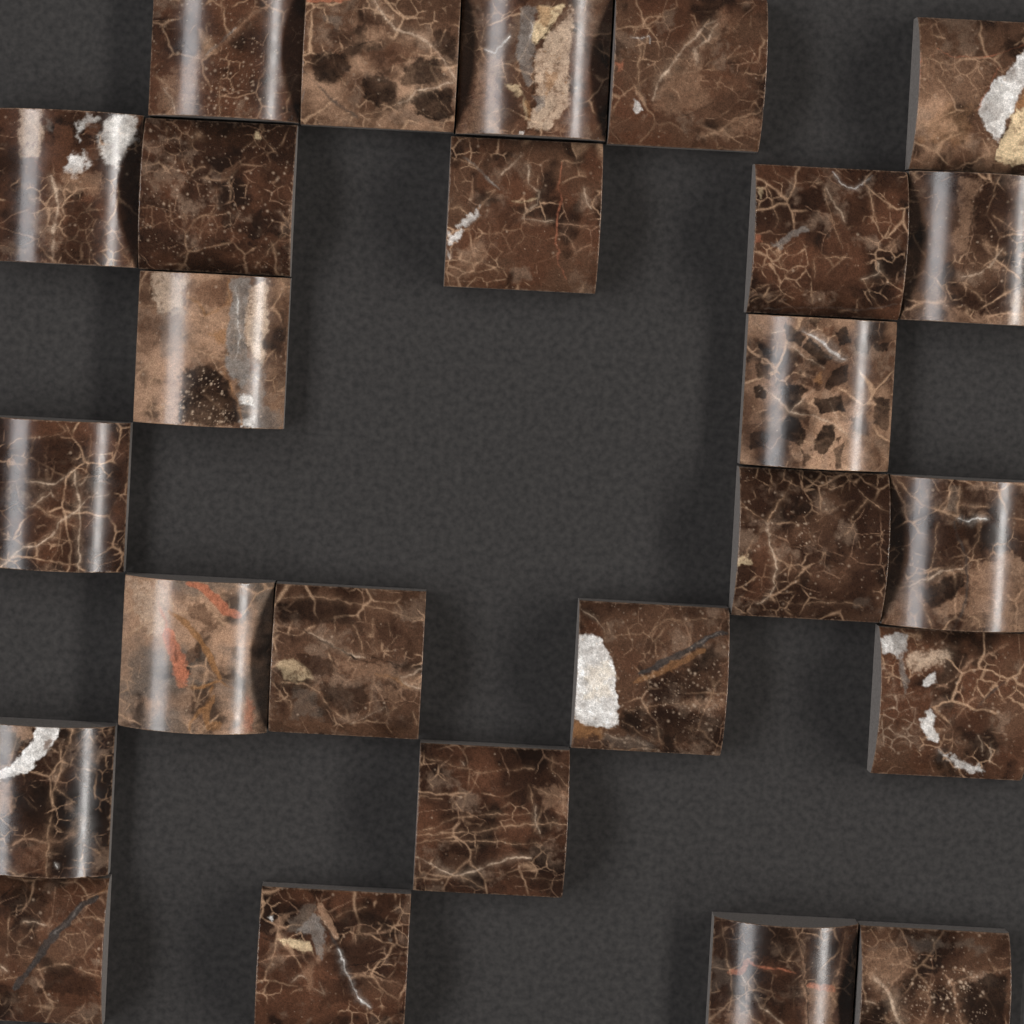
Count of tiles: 25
